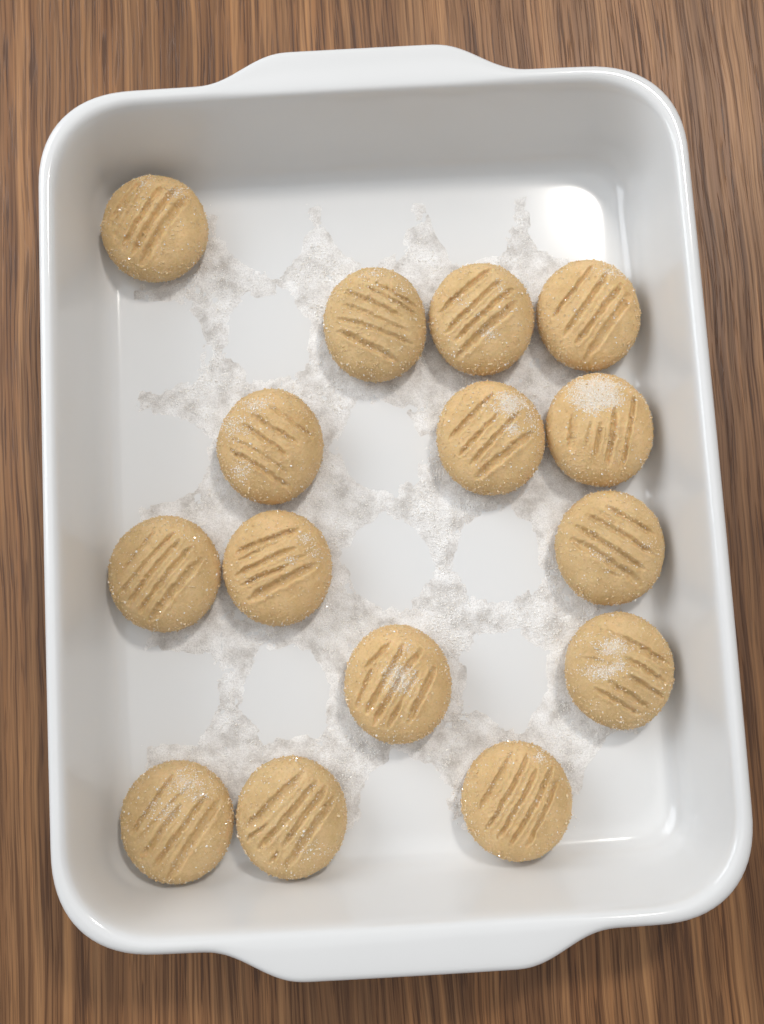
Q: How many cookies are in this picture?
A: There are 15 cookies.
